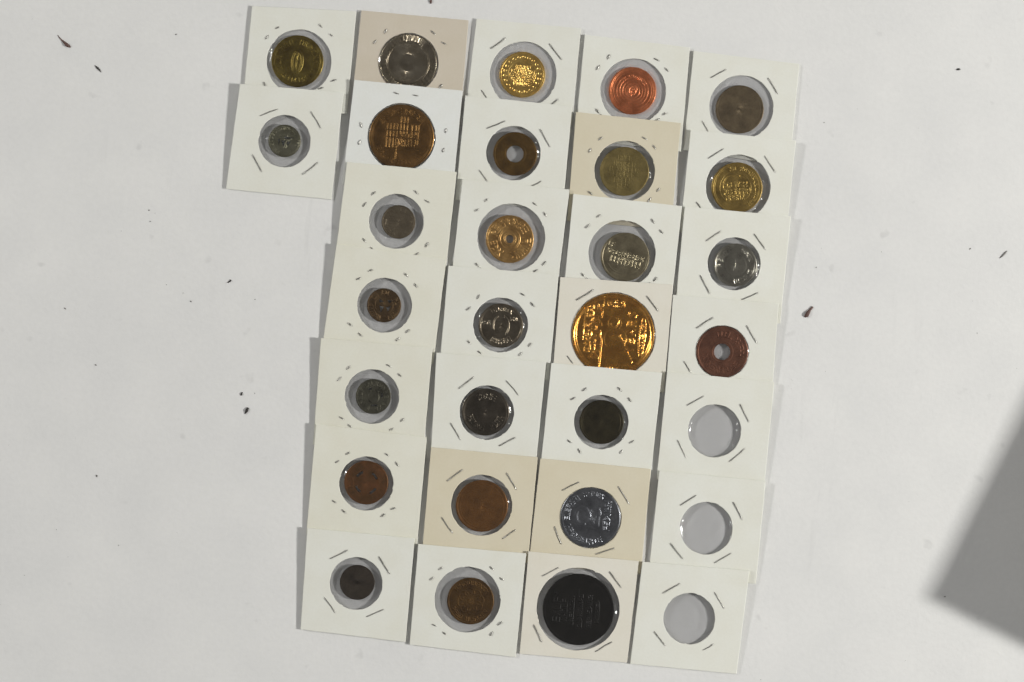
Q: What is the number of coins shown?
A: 27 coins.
